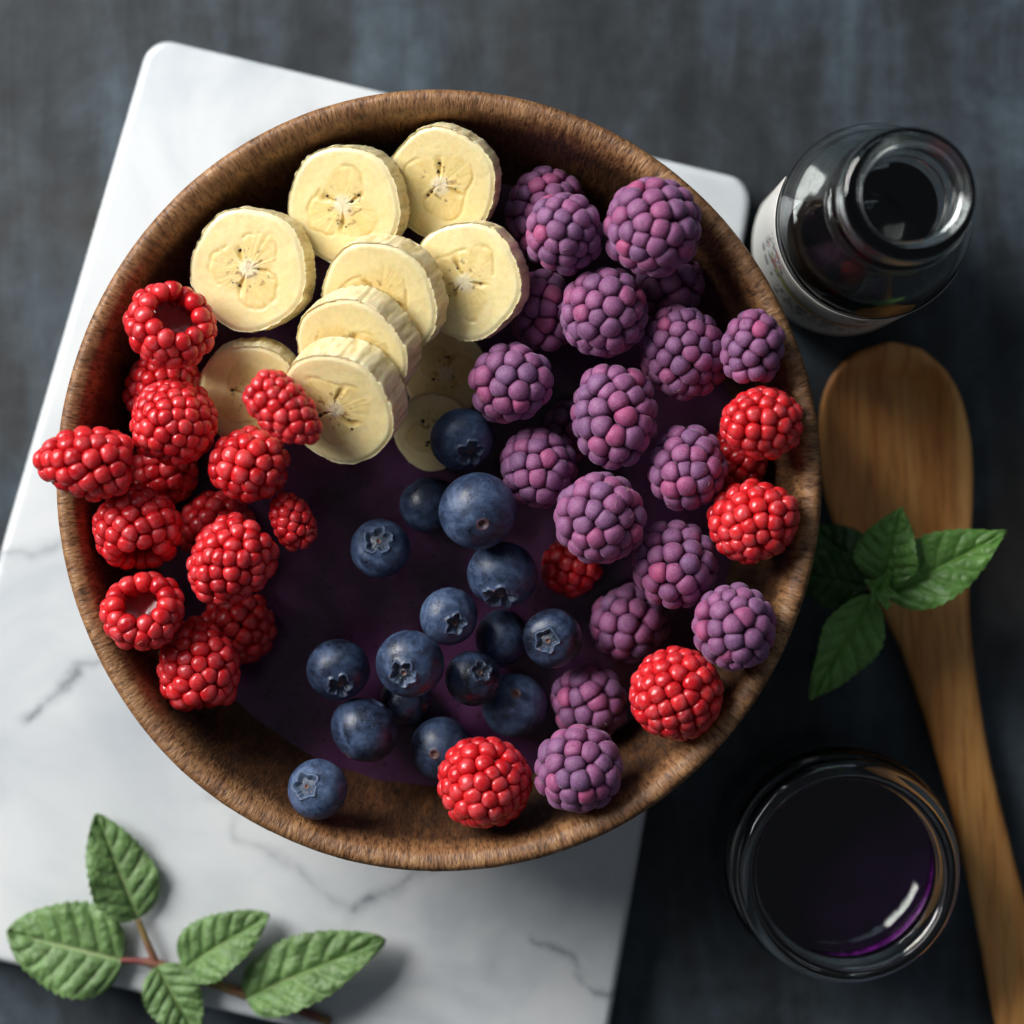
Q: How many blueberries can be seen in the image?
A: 16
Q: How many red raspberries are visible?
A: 20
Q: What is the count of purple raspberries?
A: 19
